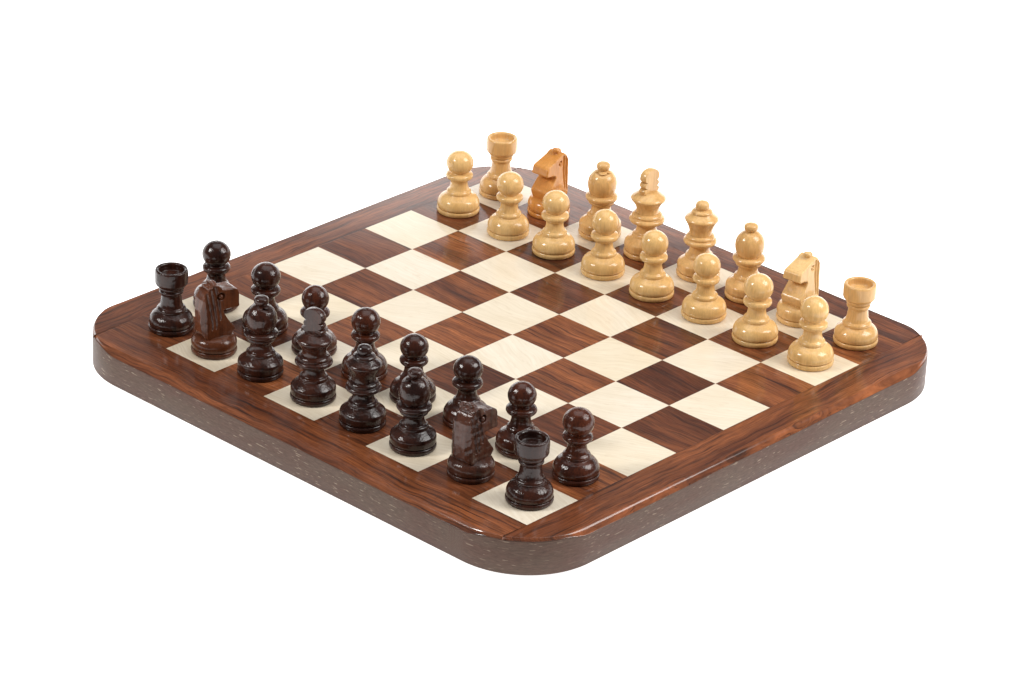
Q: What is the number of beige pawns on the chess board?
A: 8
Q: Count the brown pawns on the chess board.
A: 8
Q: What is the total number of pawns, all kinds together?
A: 16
